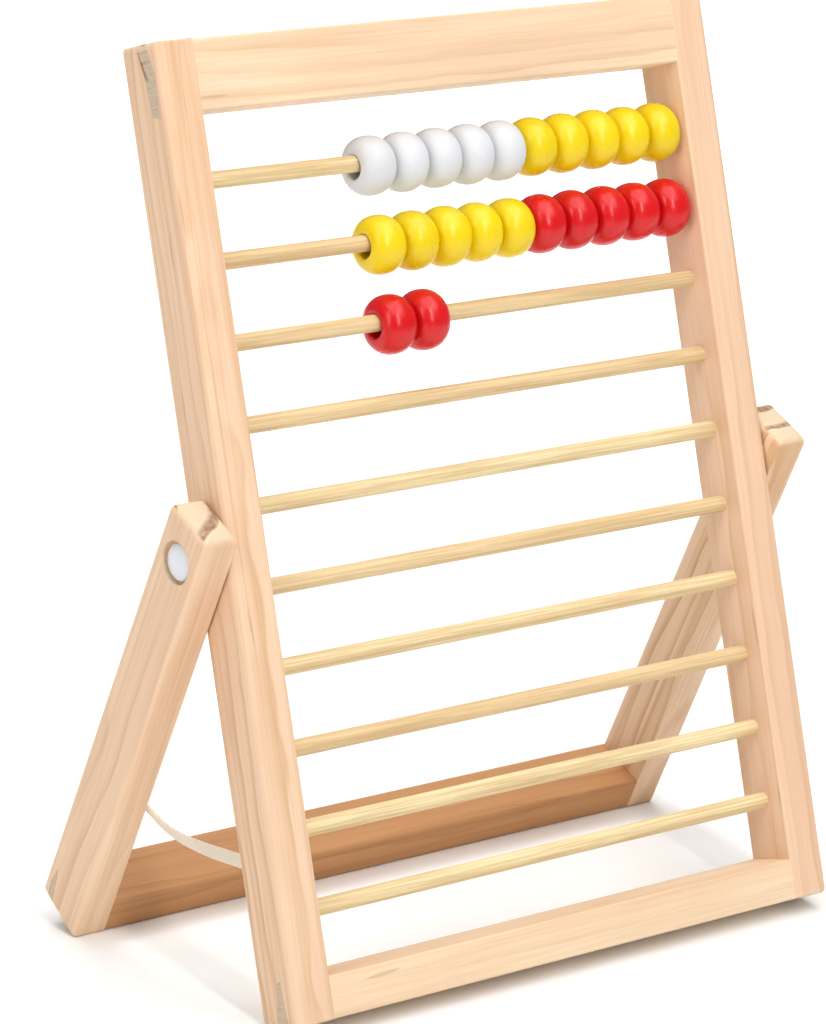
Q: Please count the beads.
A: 22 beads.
